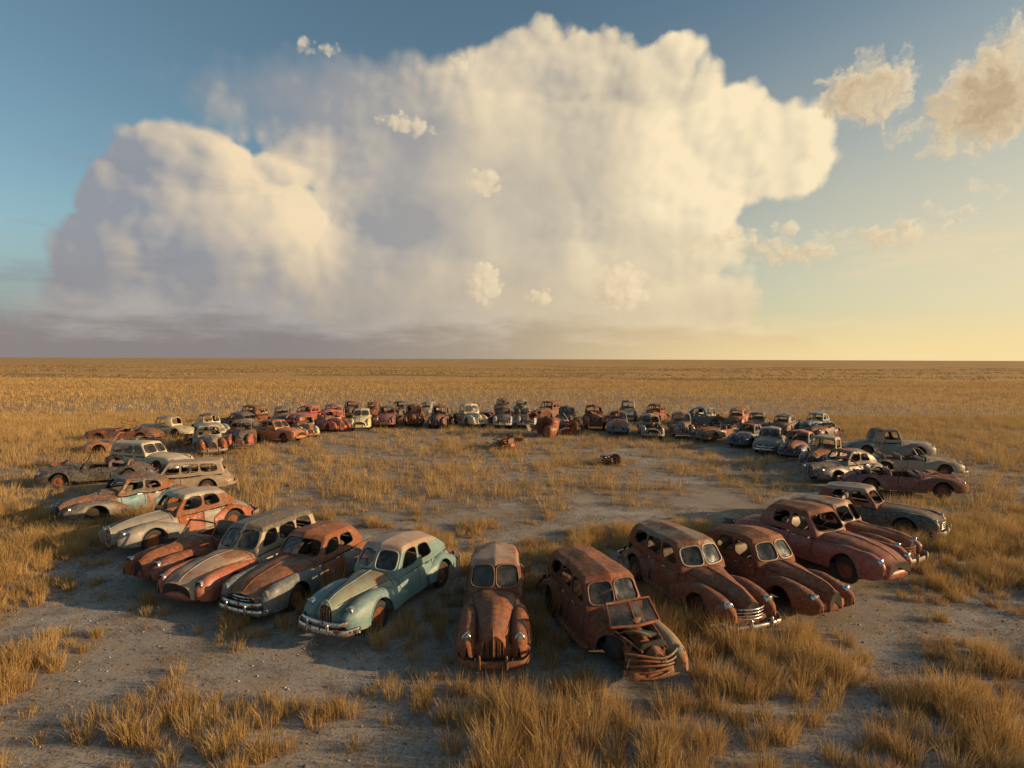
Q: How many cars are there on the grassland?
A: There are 66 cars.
